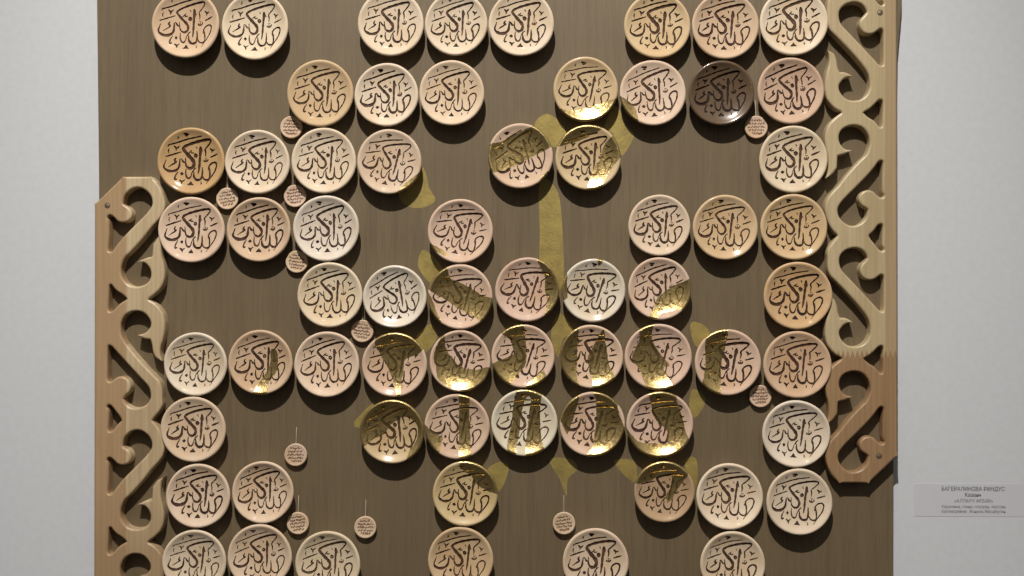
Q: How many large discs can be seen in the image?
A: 65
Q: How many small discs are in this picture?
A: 11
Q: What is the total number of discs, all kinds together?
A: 76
